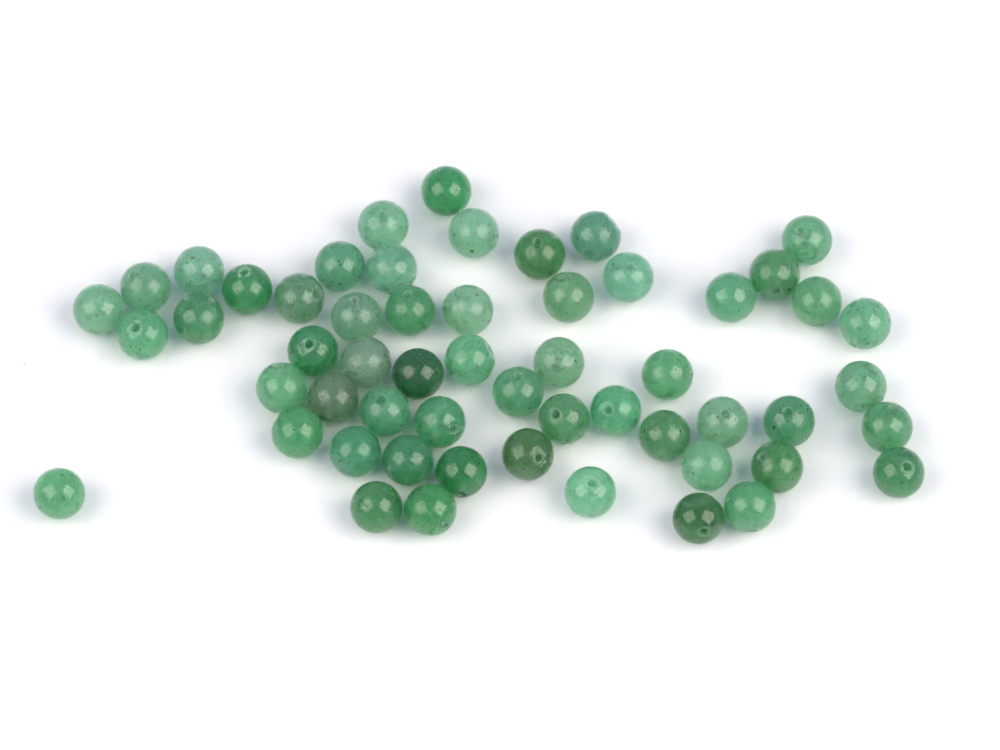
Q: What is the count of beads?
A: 56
